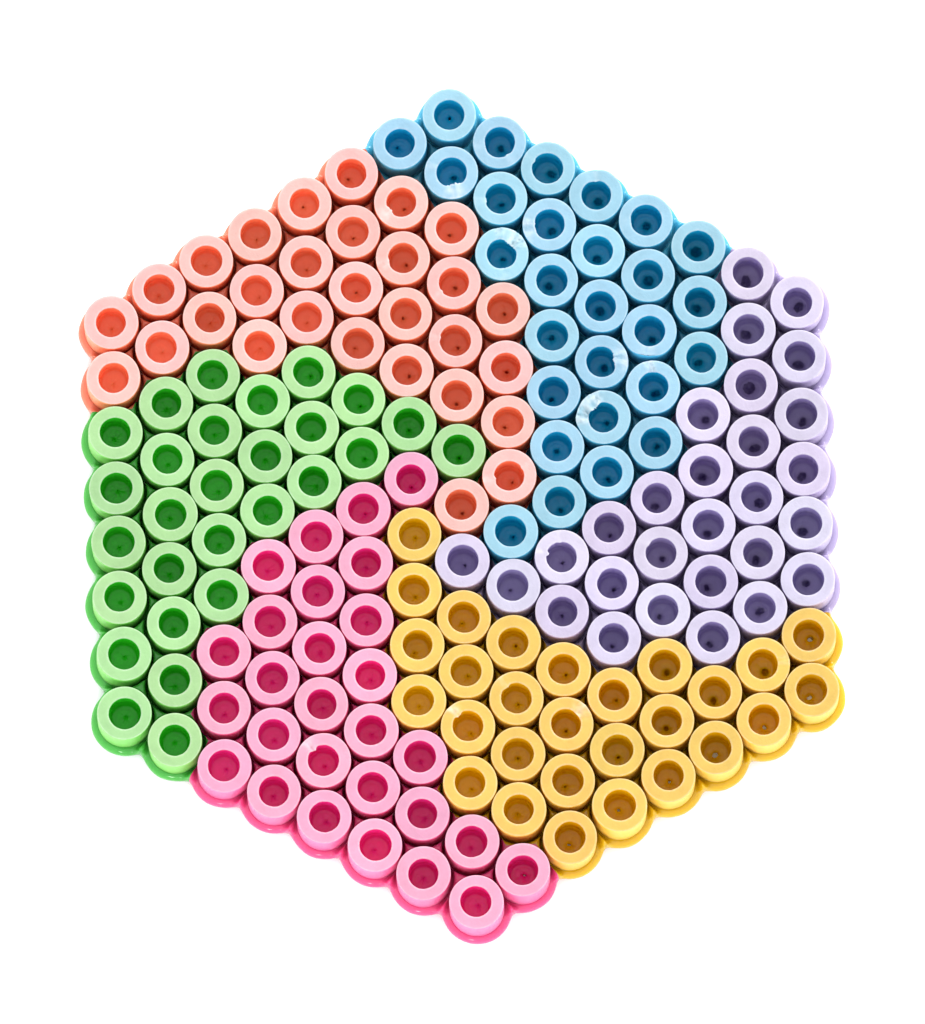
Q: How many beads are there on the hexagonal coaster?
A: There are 169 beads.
